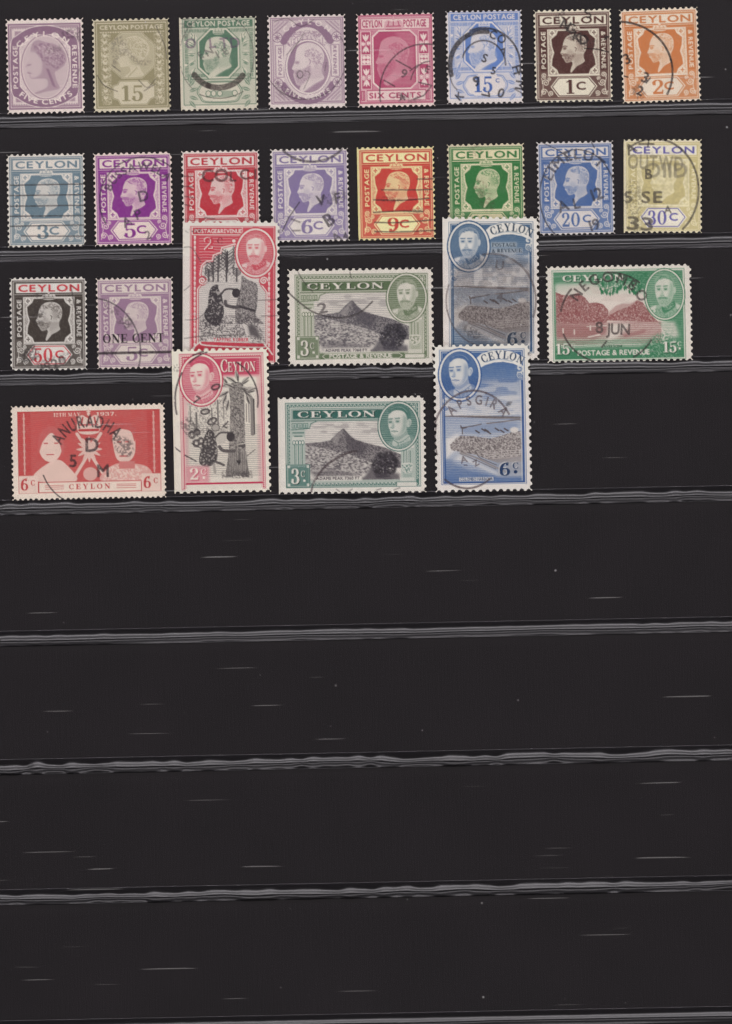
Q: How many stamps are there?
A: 26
